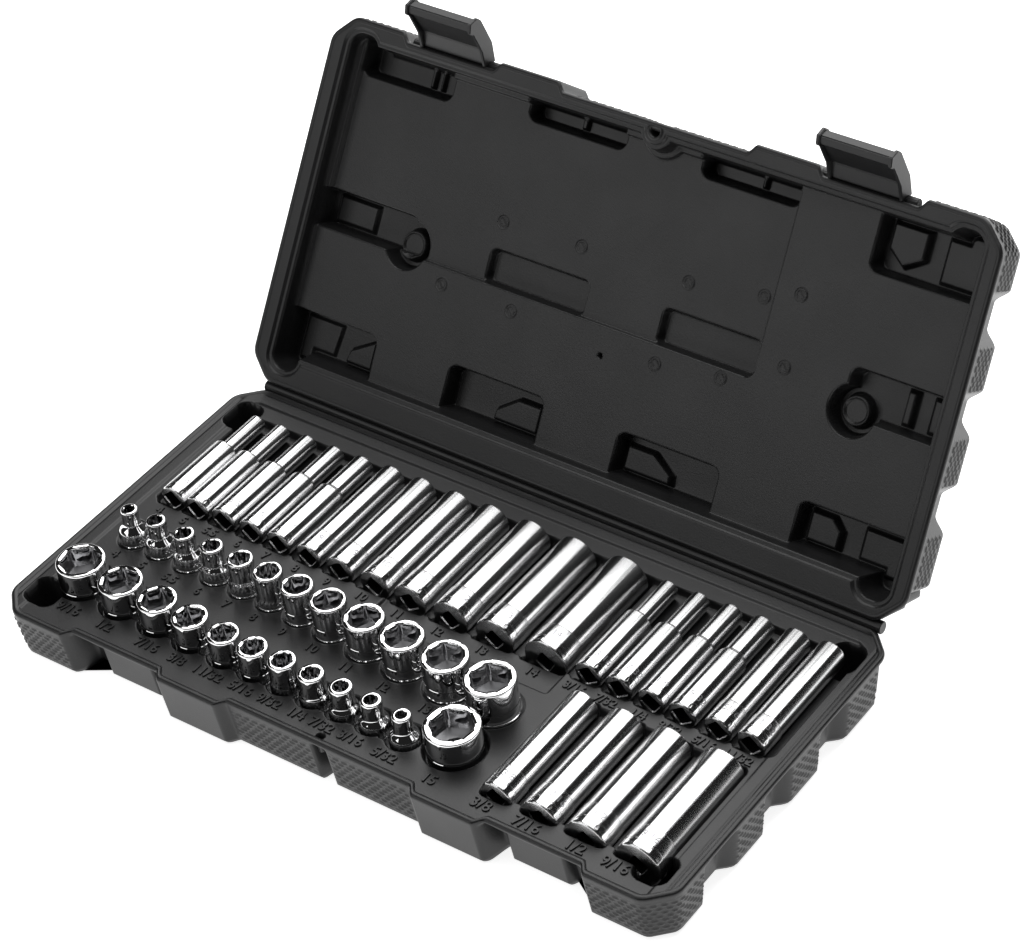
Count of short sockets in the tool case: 24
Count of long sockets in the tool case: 22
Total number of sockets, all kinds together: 46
